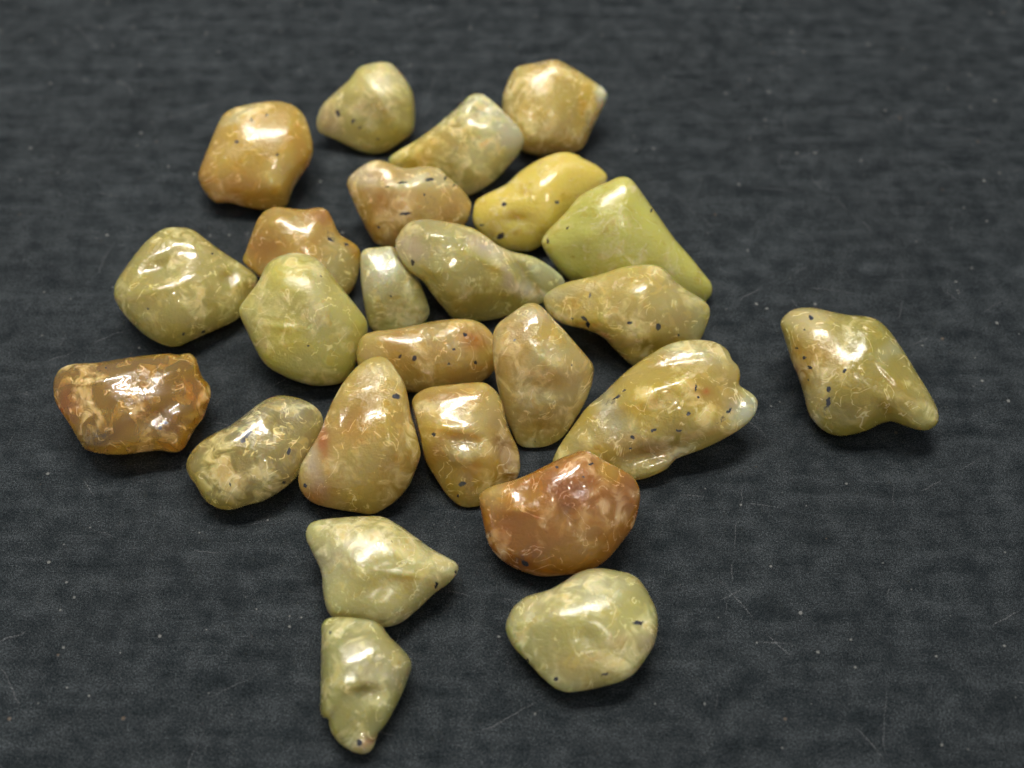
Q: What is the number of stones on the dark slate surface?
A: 25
